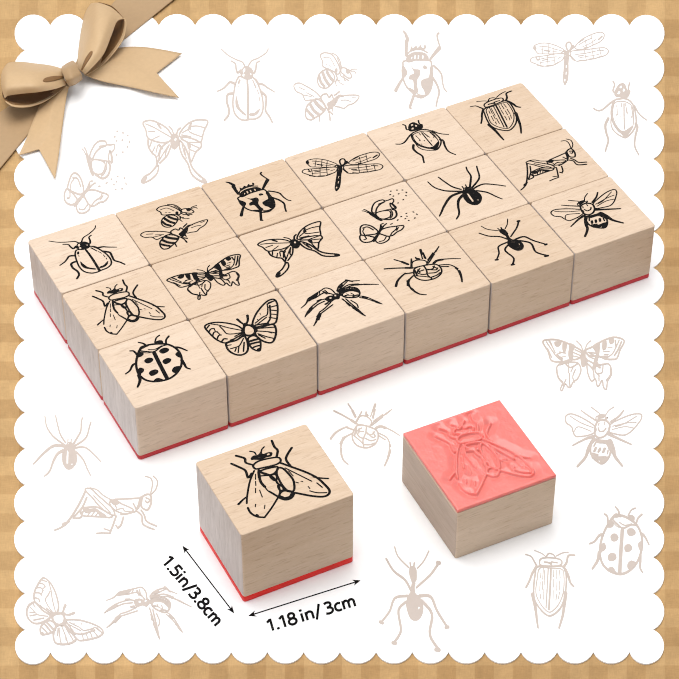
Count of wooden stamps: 20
